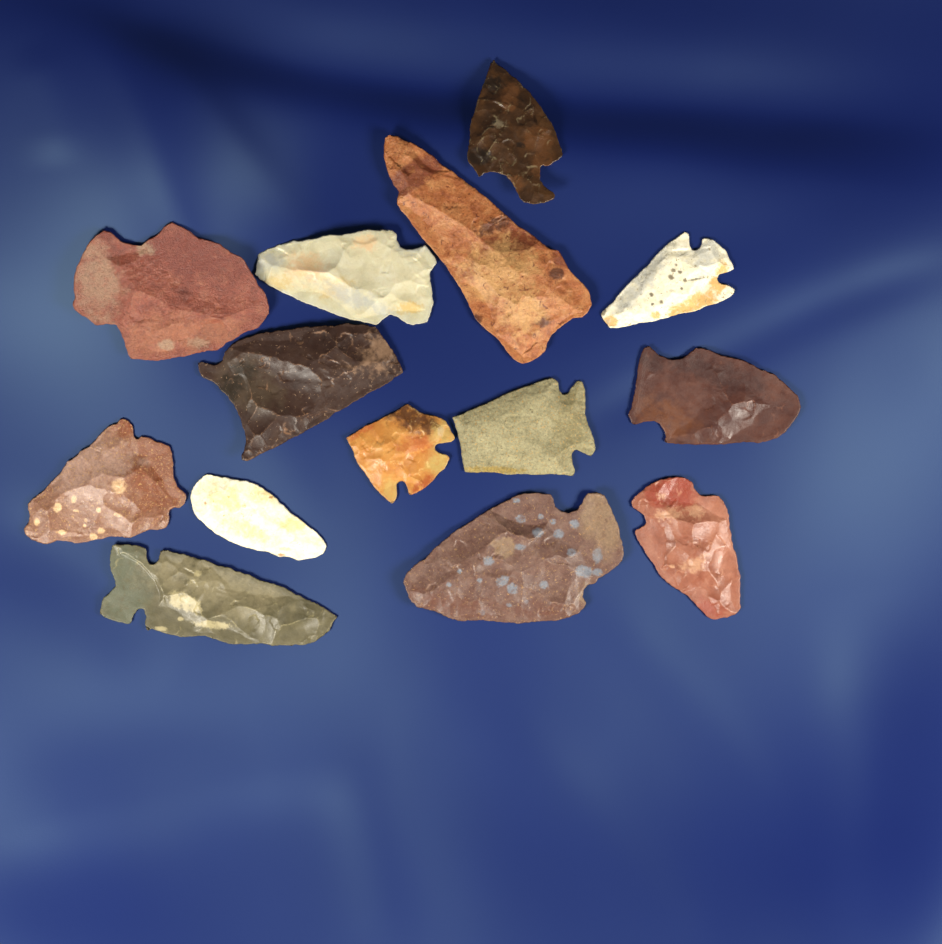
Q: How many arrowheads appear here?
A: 14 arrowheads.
